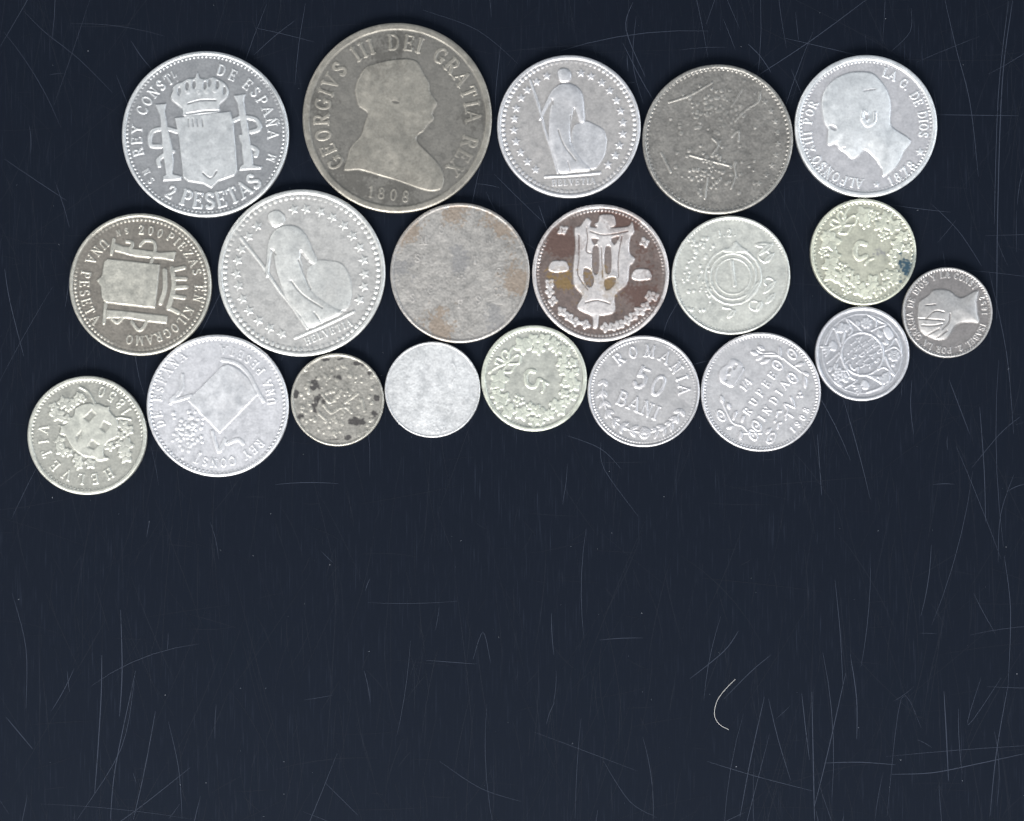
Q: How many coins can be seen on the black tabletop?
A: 20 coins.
